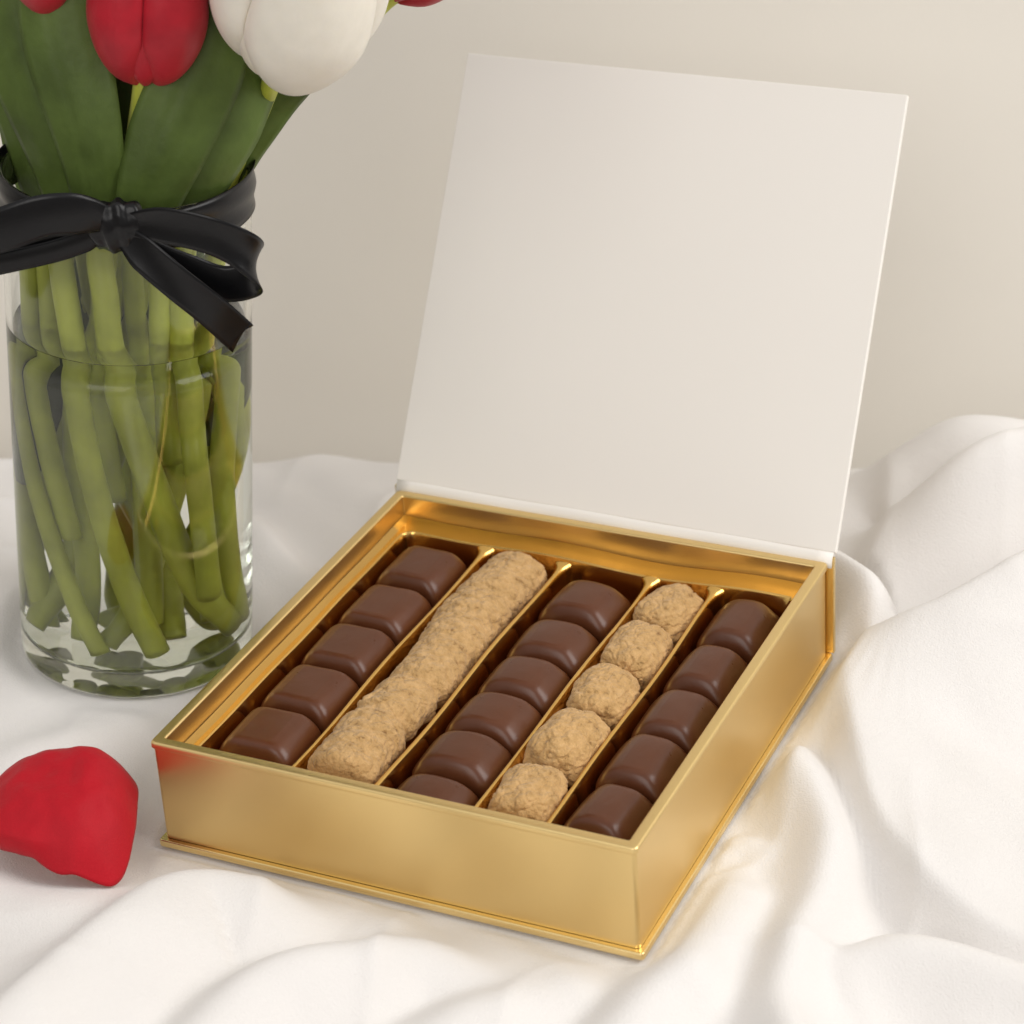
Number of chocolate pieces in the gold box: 16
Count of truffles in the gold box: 5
